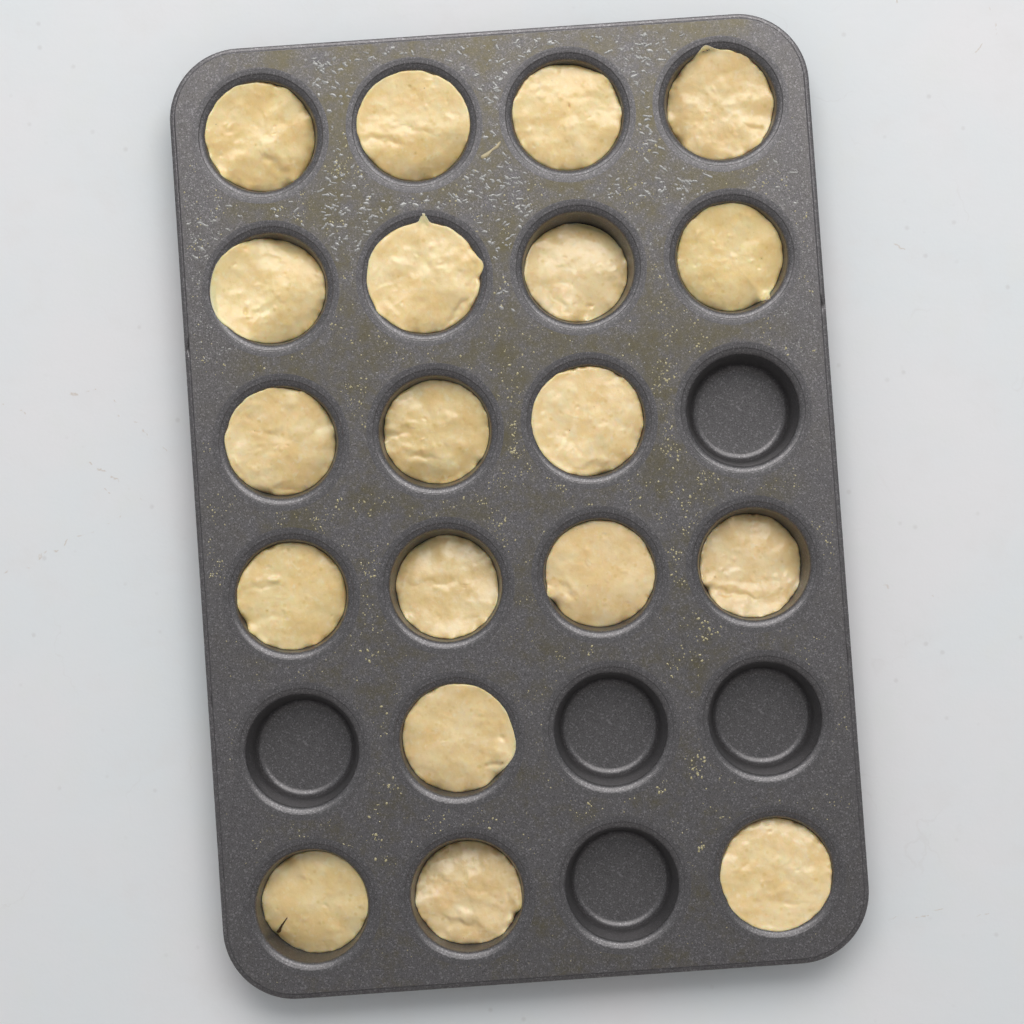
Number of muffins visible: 19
